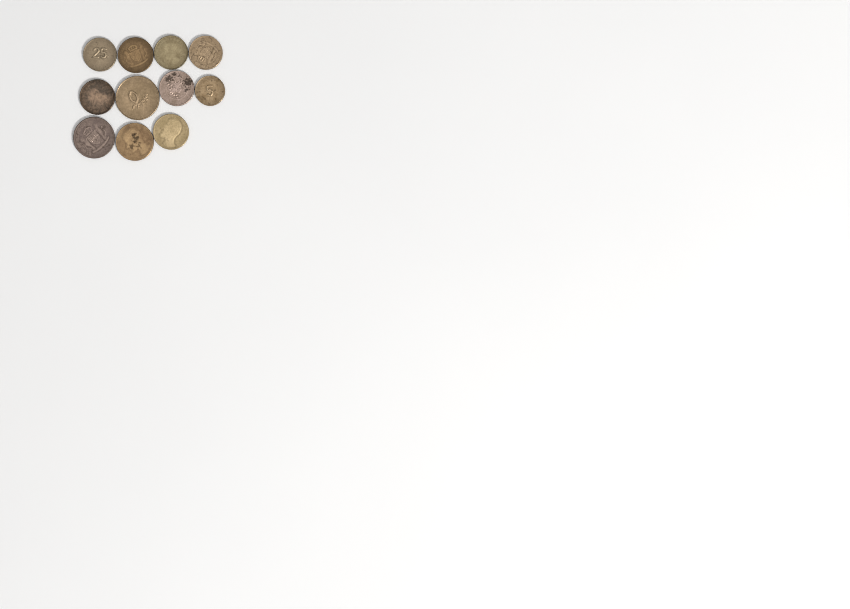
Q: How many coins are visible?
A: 11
